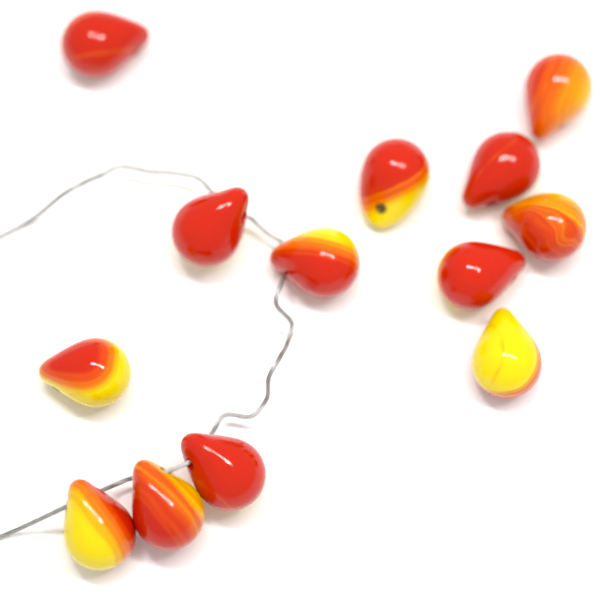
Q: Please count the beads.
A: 13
